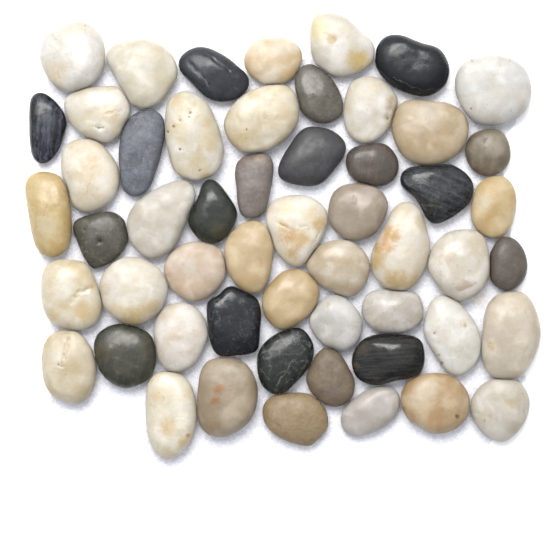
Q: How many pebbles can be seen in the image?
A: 54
